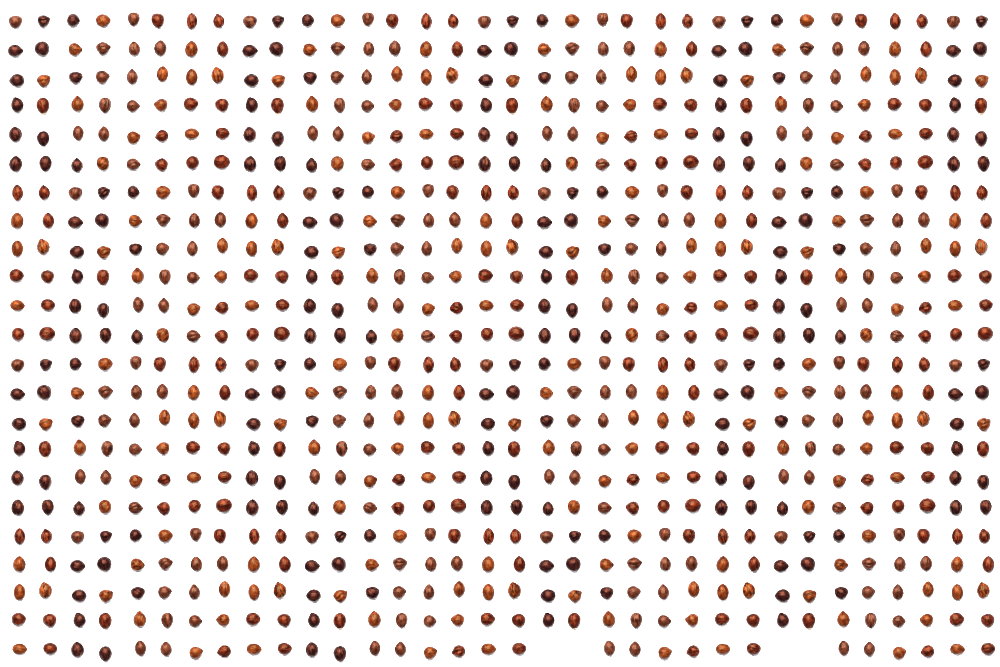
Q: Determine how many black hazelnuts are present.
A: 194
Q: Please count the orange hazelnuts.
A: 198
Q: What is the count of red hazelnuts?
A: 196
